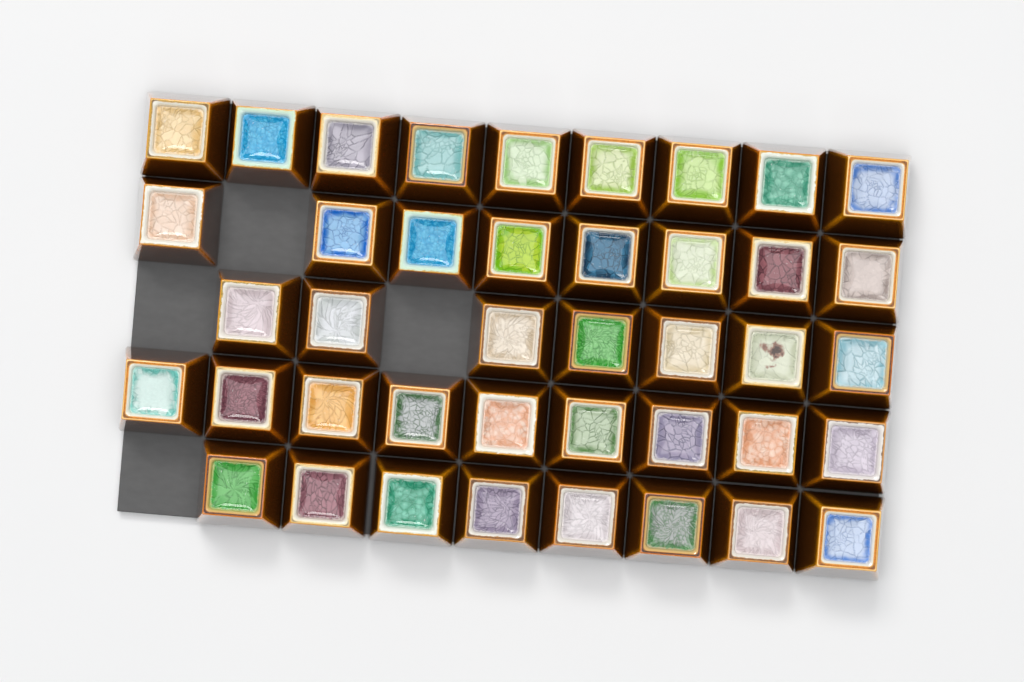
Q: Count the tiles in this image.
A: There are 41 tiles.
